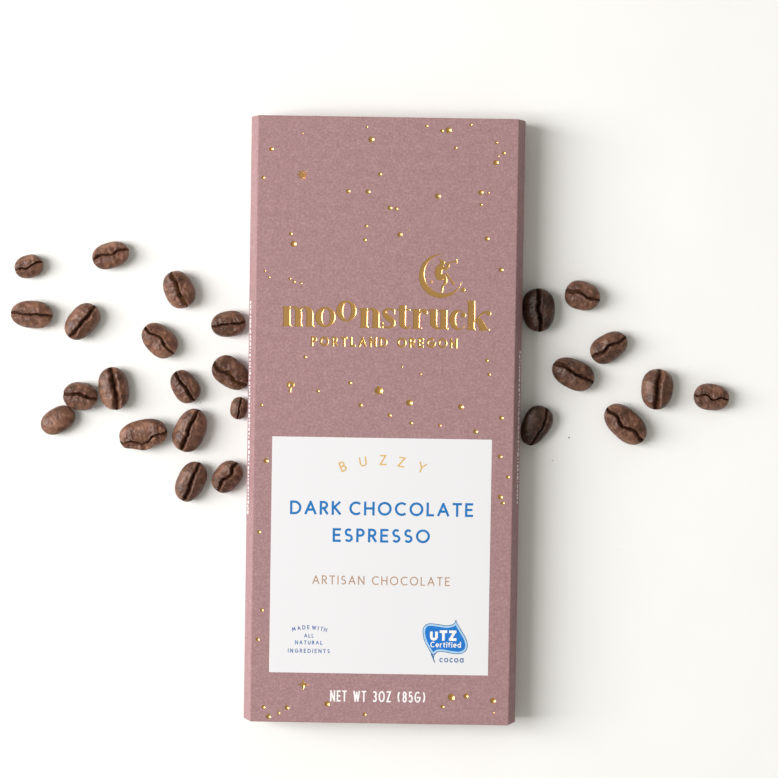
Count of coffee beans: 25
